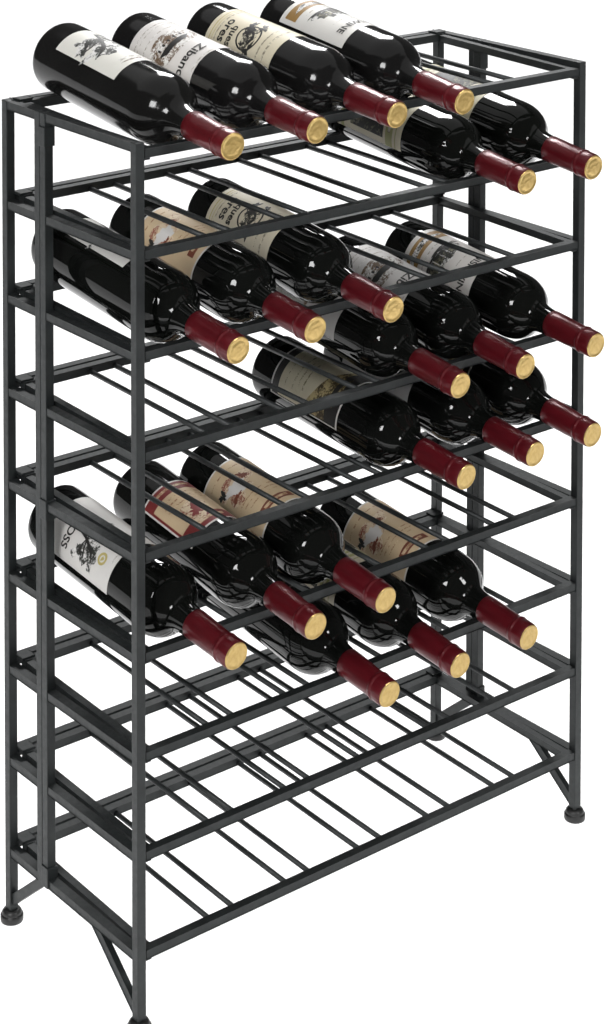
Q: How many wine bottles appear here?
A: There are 21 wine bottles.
